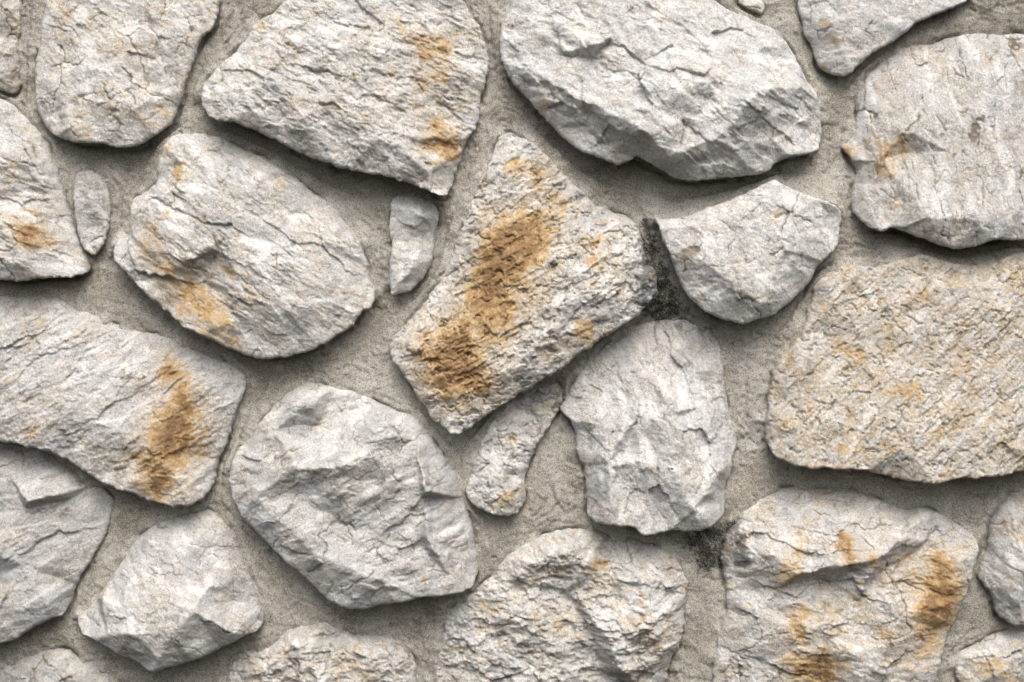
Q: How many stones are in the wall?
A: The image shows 26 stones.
